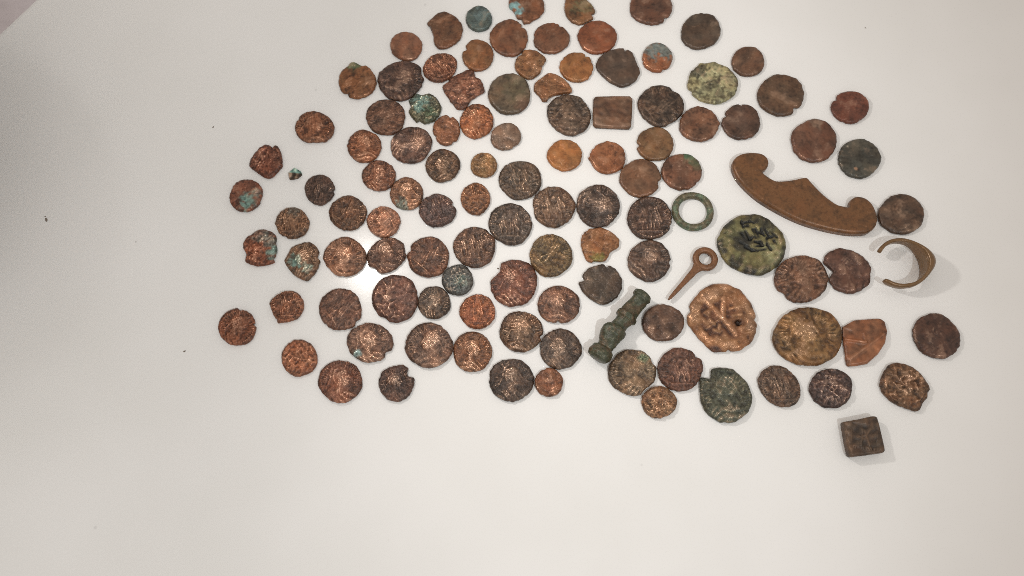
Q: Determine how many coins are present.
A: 105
